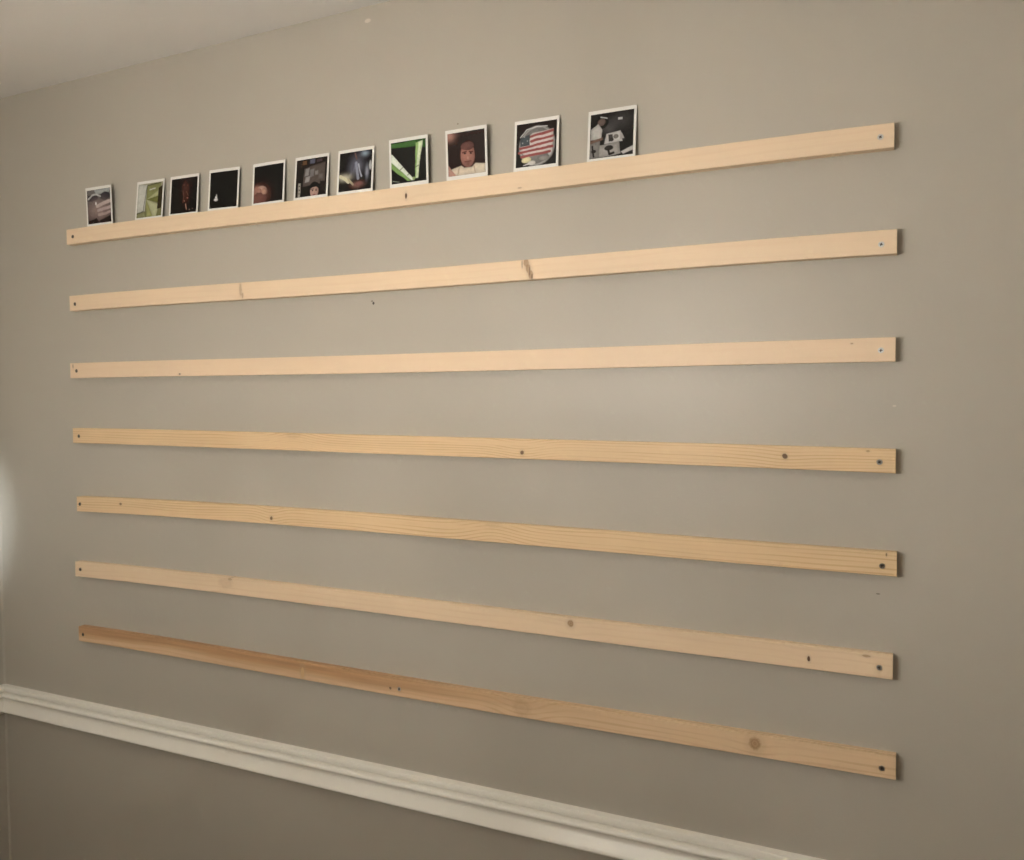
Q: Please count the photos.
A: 11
